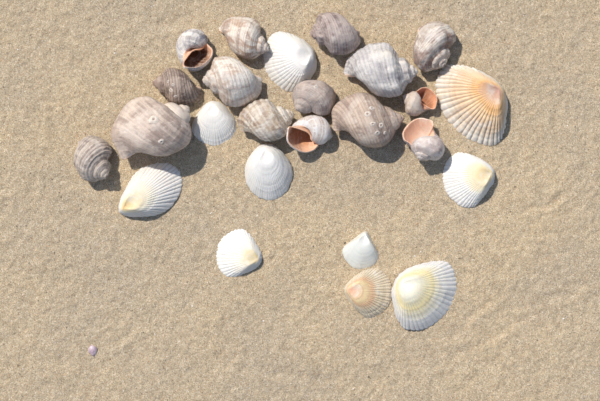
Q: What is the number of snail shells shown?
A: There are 15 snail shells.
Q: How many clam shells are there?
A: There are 10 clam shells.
